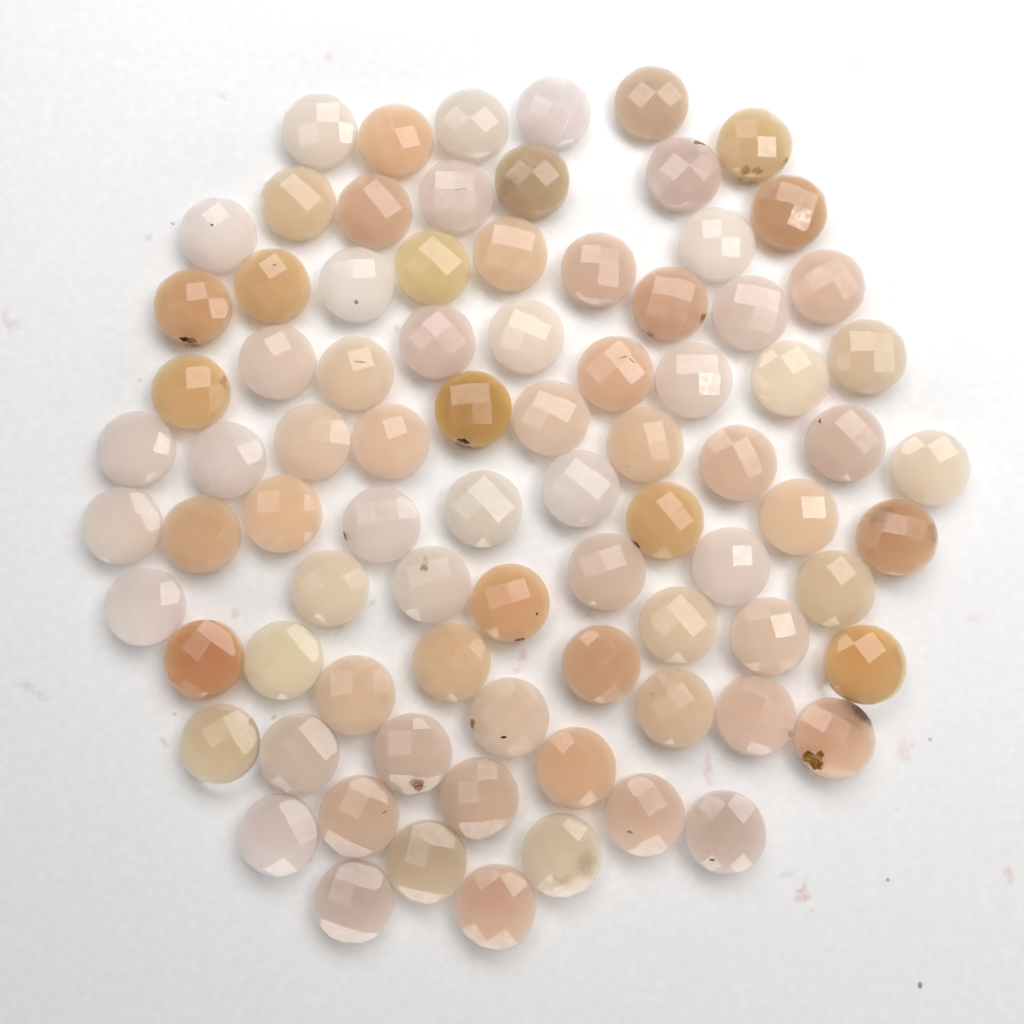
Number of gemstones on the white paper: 83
